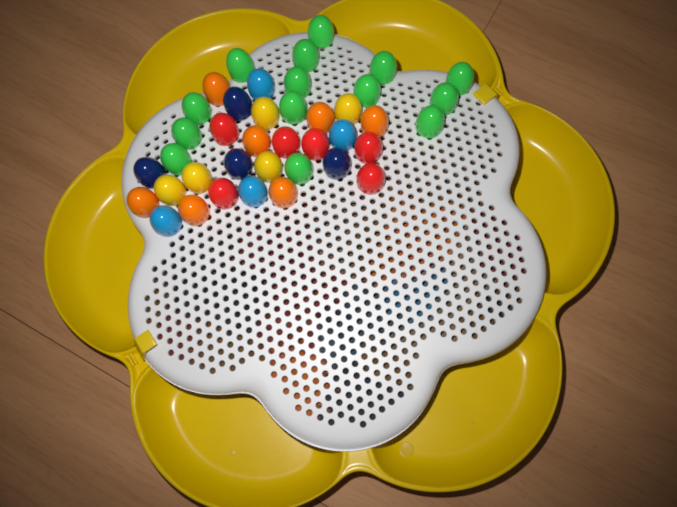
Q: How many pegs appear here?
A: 40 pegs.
